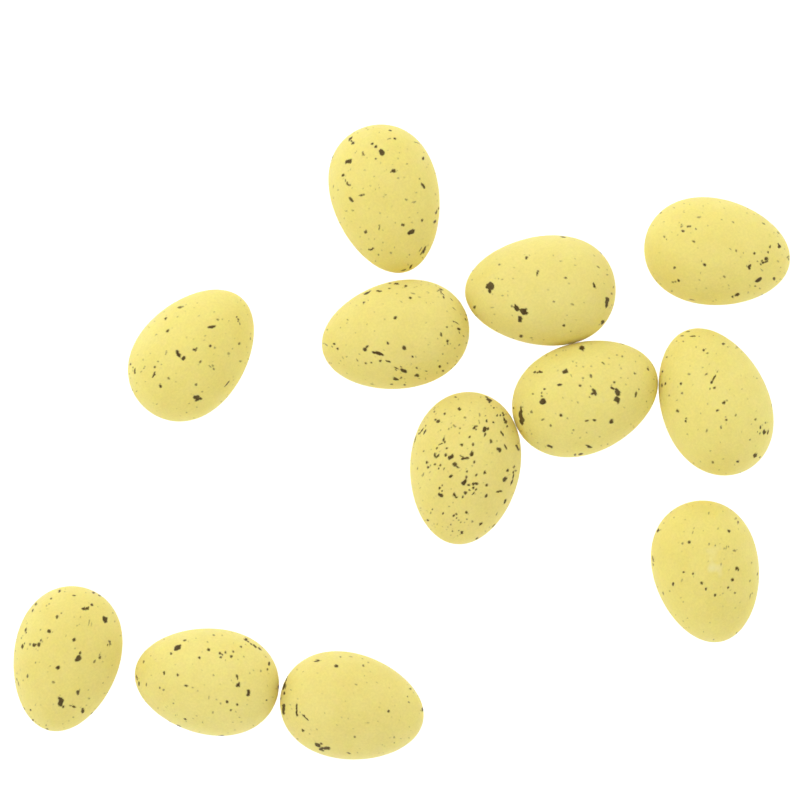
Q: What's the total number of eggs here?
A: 12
